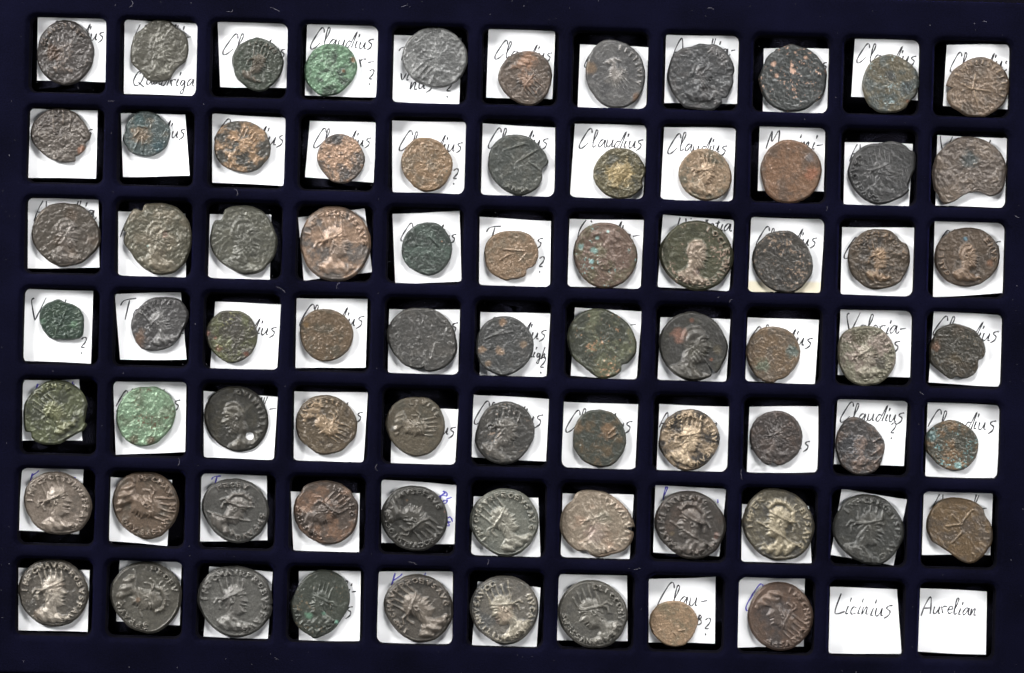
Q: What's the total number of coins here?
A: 75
